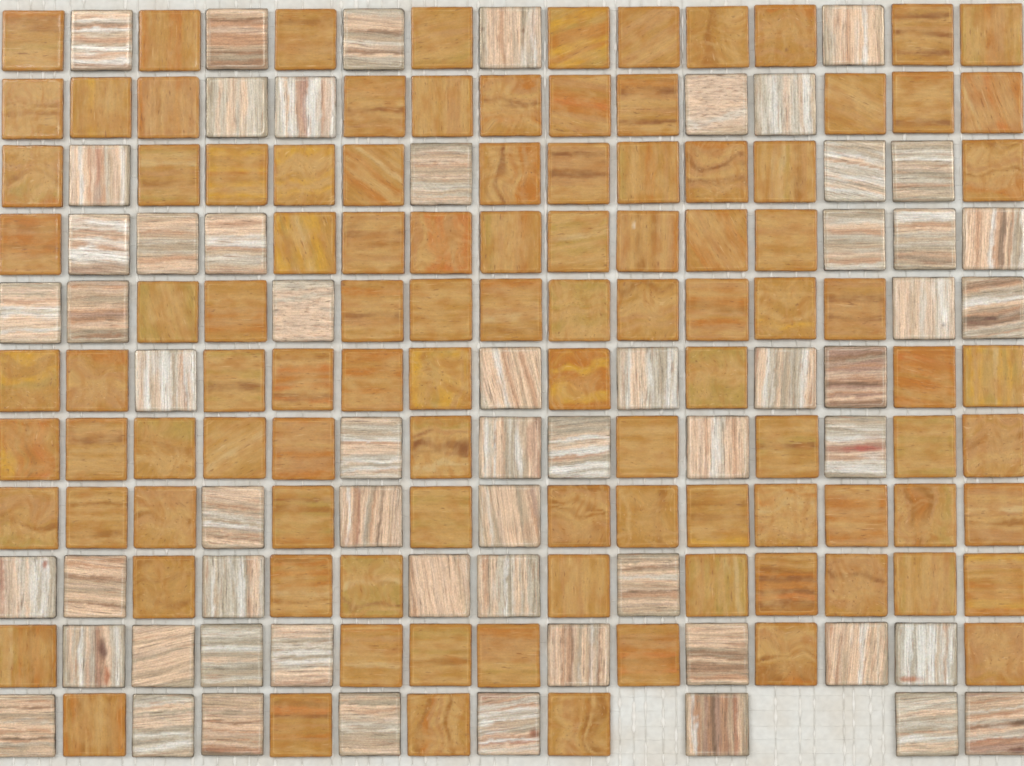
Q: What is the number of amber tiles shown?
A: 103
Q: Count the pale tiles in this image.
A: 59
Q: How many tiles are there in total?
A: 162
